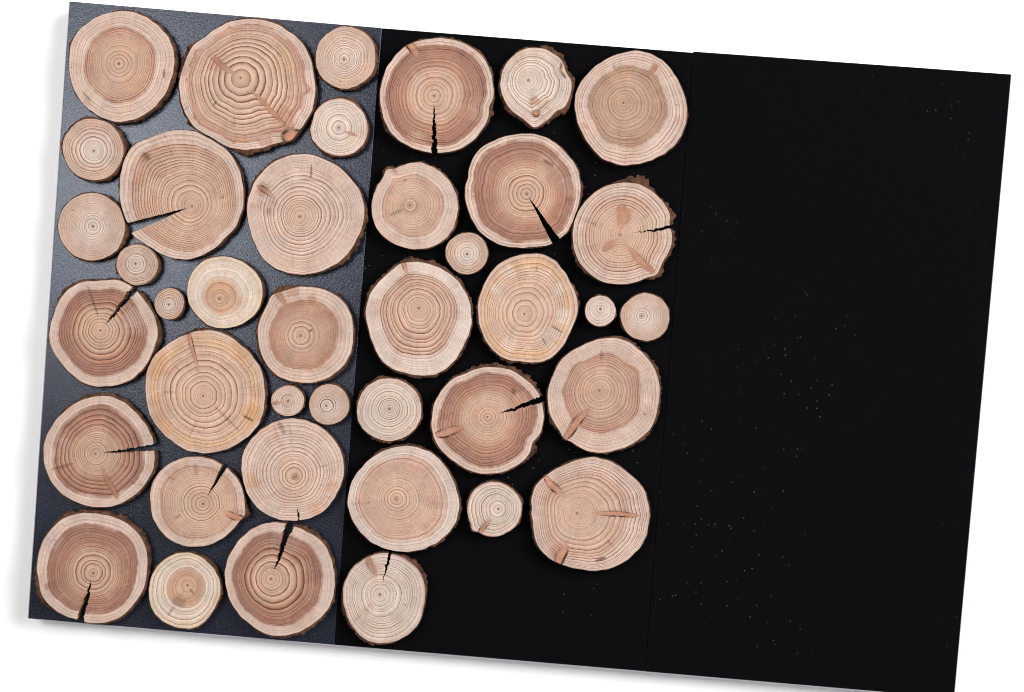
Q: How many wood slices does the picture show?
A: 40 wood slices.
